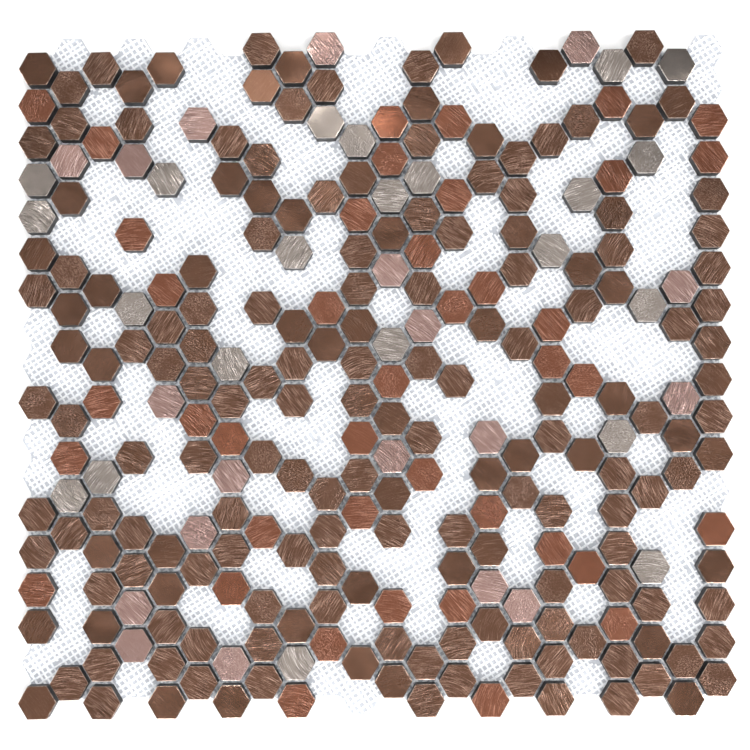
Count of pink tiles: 19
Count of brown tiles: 177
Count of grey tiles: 22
